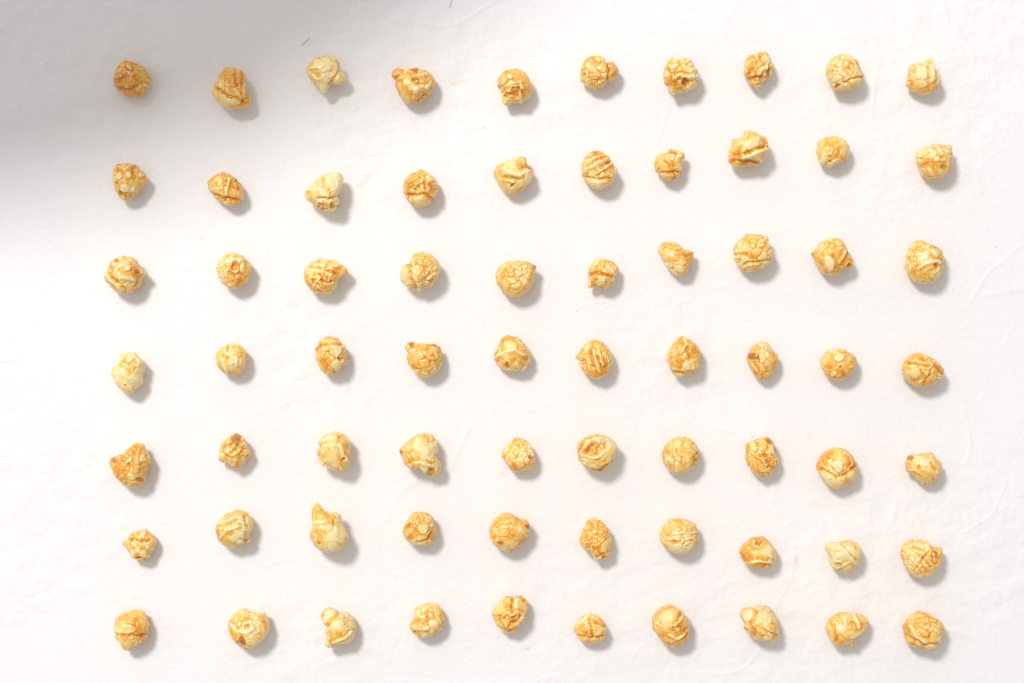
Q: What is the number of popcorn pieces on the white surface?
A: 70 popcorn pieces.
